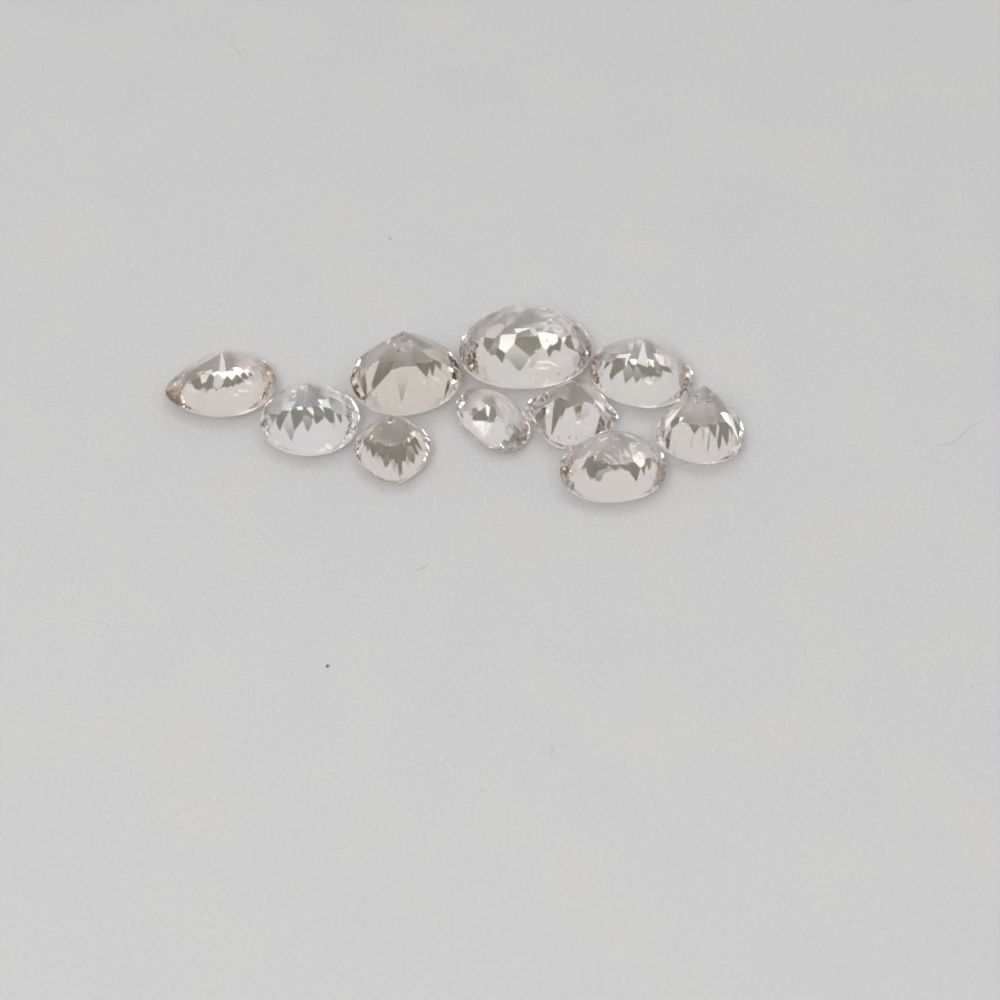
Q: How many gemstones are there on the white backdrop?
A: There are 10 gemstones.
